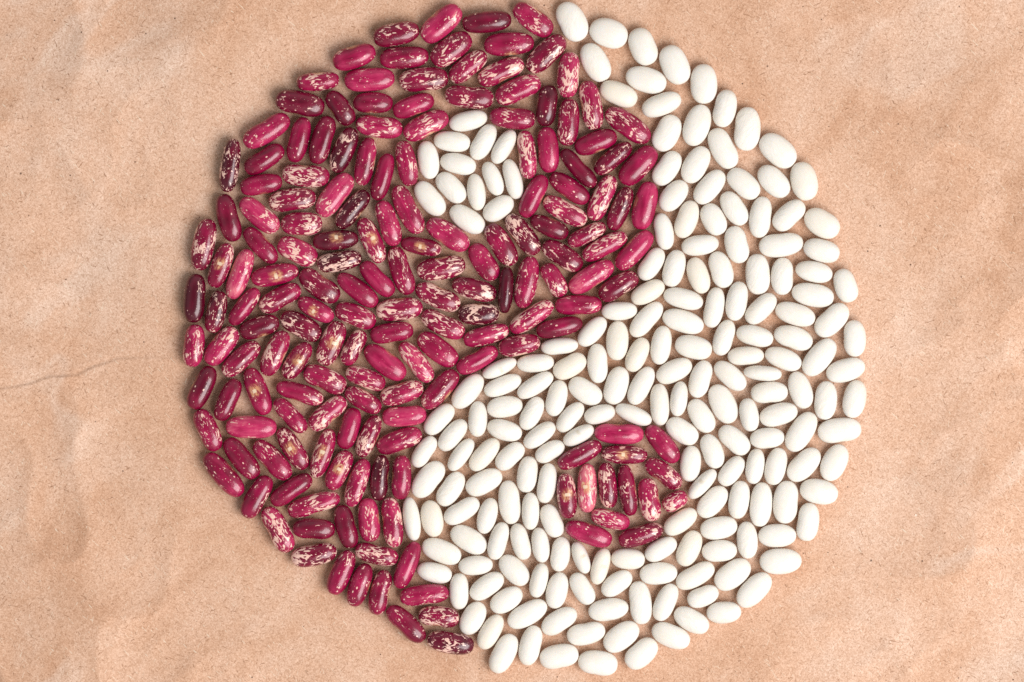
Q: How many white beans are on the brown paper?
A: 200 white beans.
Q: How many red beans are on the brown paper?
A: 176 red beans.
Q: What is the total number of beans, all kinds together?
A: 376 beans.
